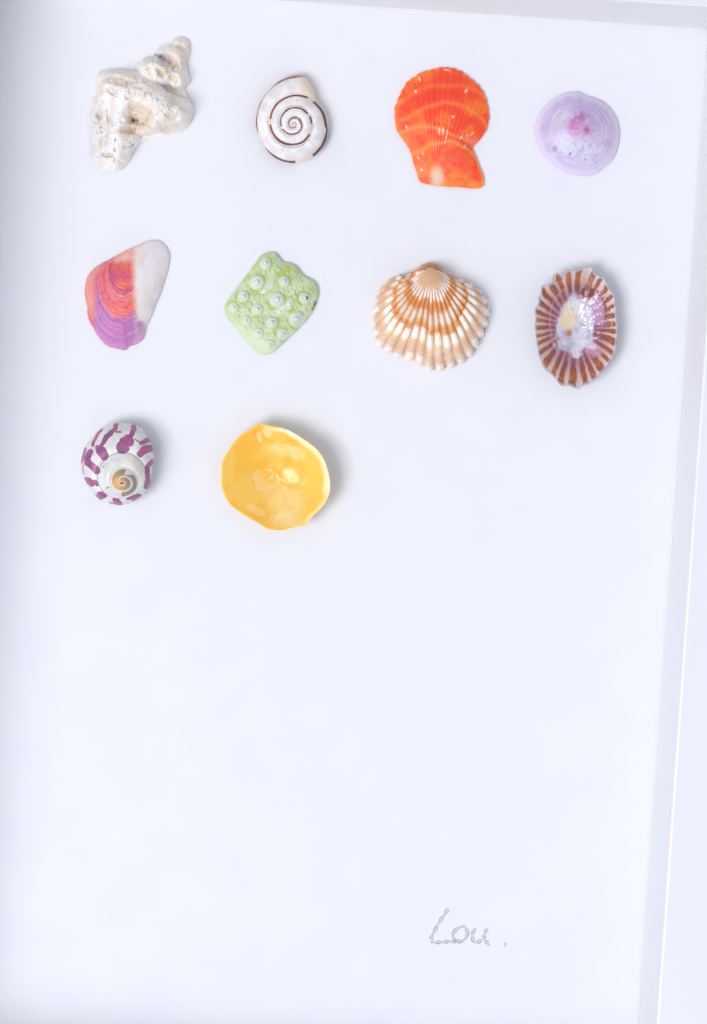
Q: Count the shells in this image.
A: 10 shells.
